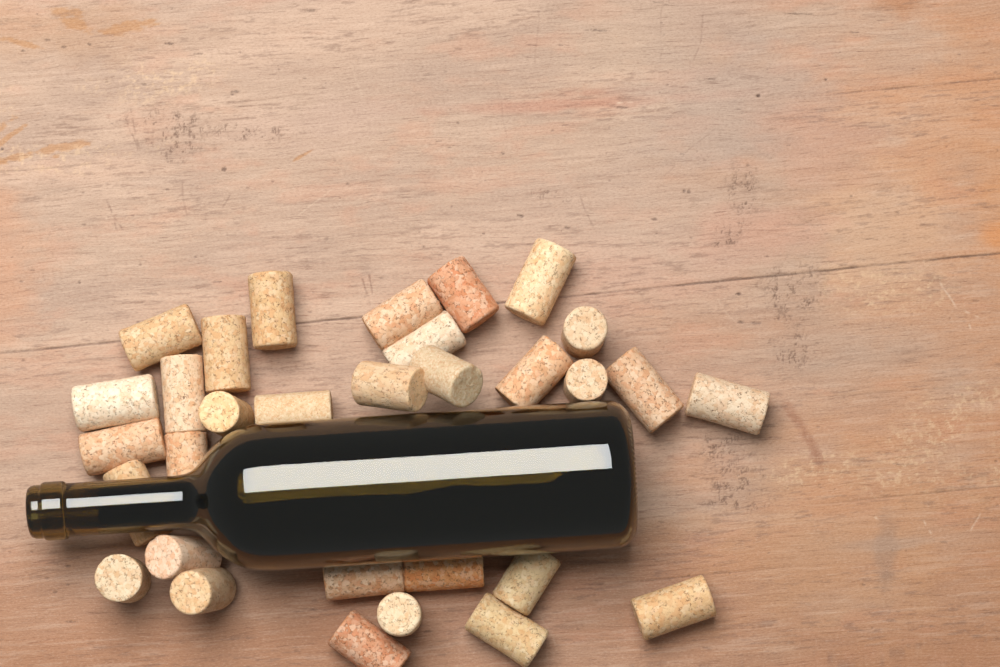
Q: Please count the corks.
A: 31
